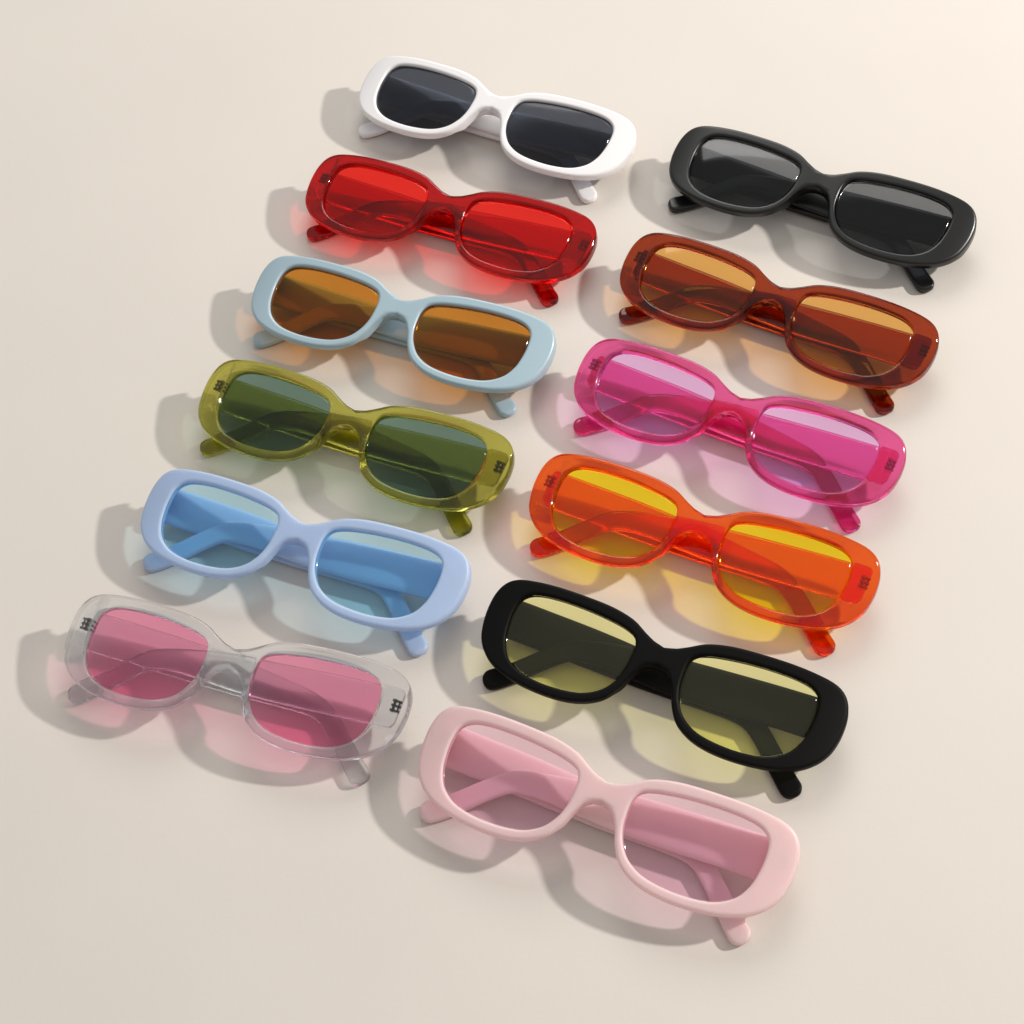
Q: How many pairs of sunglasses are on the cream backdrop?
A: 12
